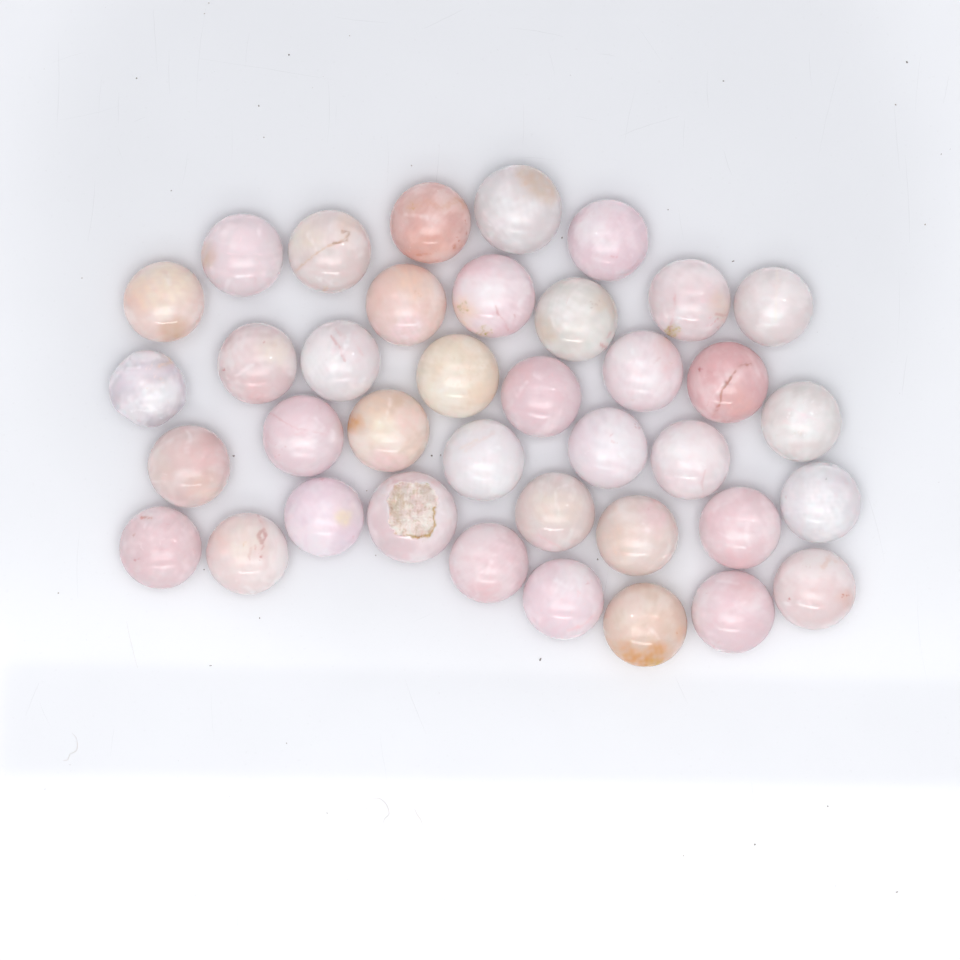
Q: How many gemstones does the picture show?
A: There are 38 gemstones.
